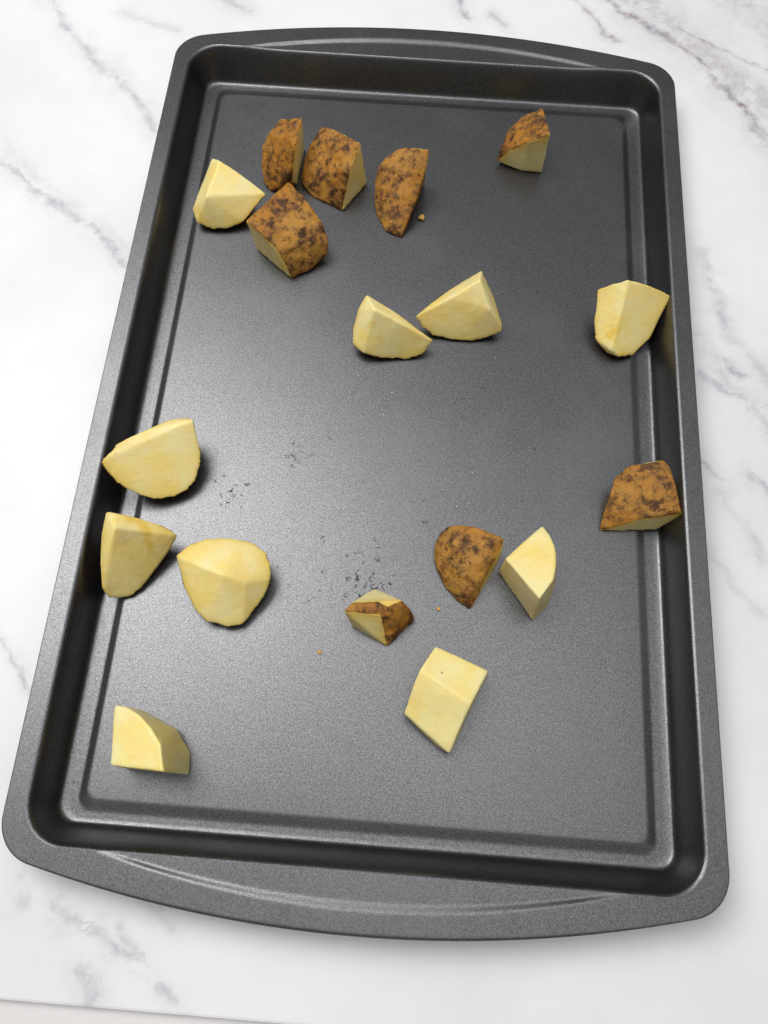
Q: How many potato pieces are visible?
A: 18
